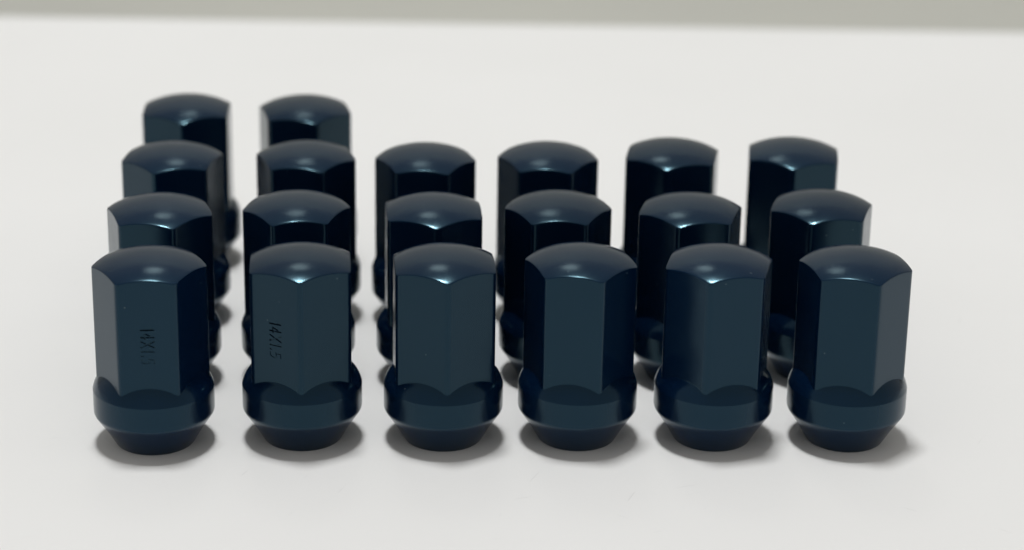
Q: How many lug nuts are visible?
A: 20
